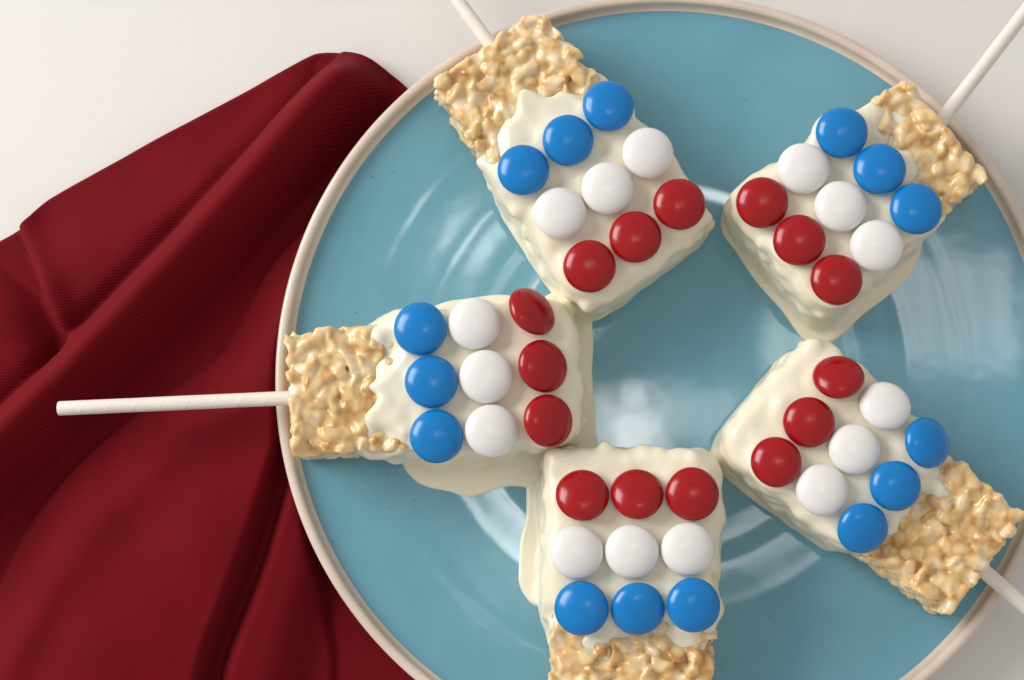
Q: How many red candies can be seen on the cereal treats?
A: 15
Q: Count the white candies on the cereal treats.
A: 15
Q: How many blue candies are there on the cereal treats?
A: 15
